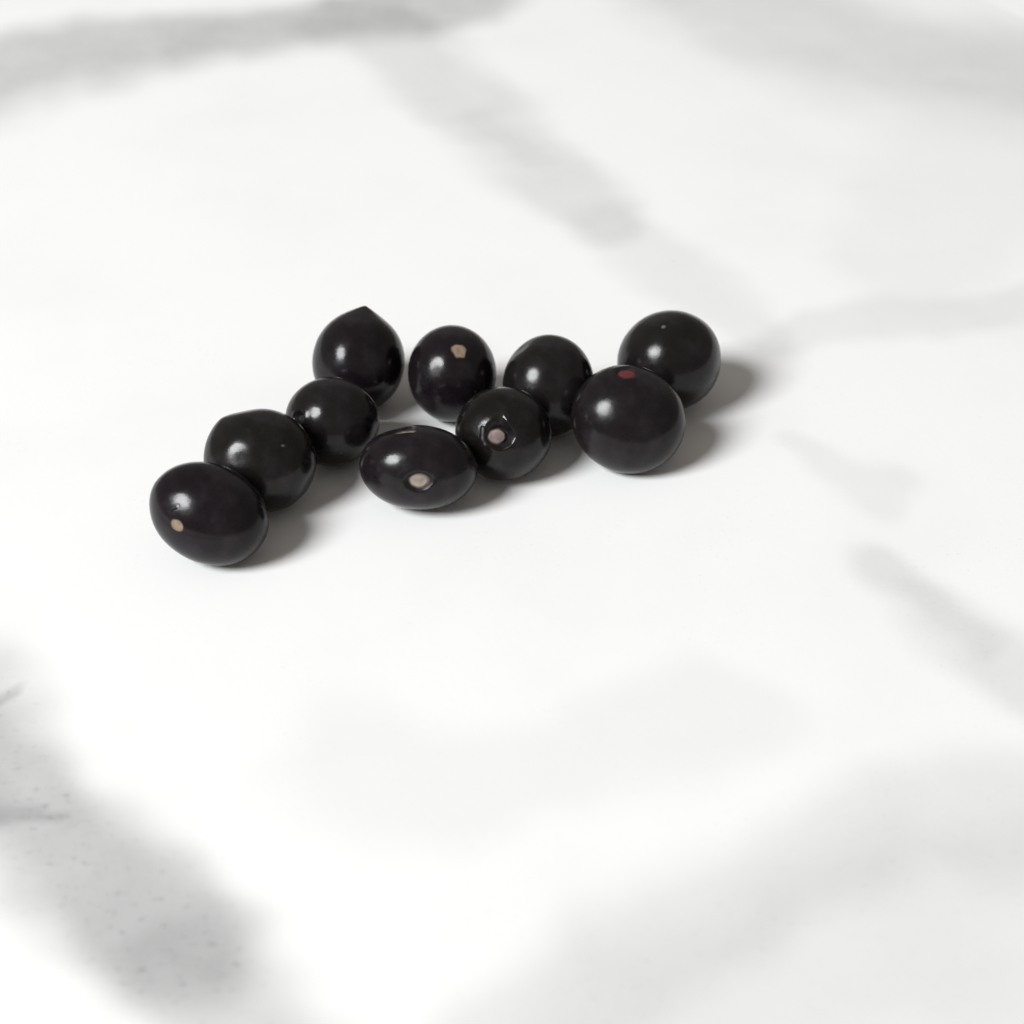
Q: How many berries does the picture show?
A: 10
